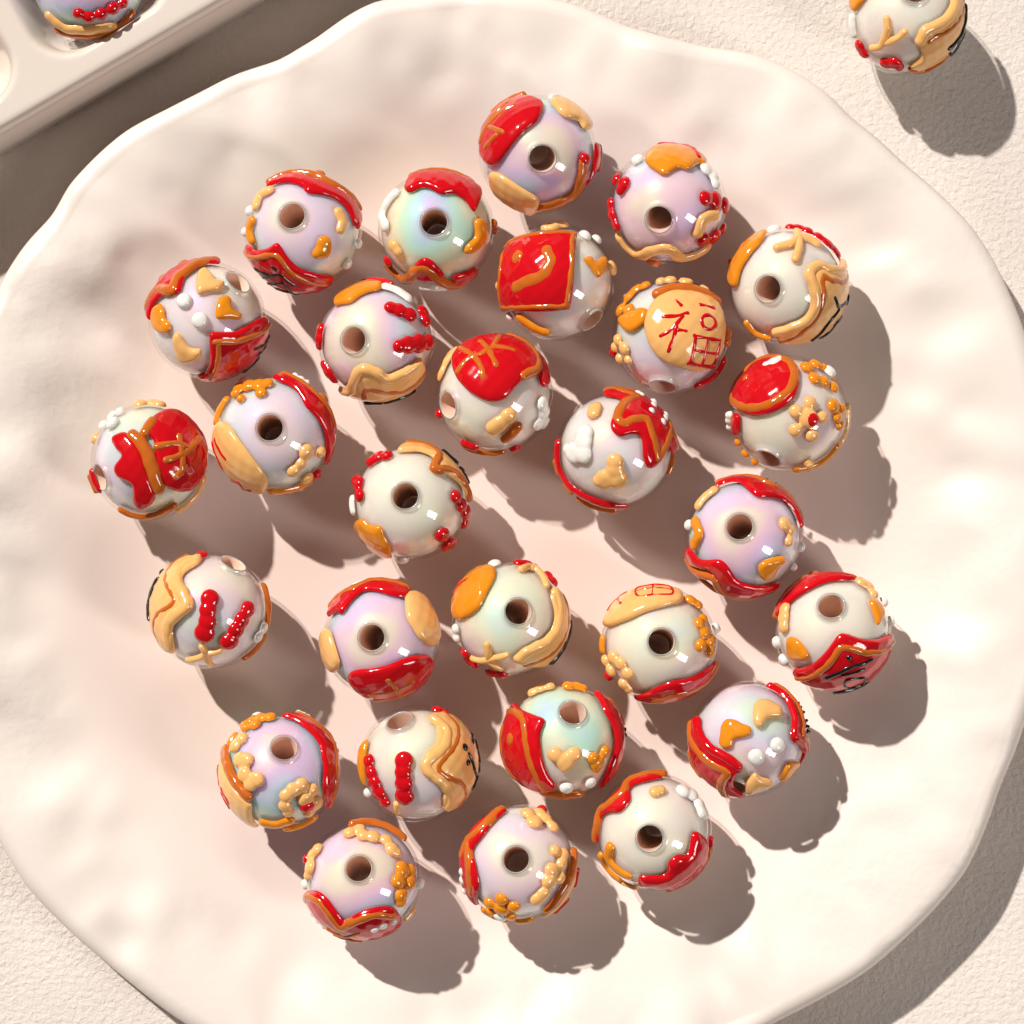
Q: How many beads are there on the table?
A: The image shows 30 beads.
